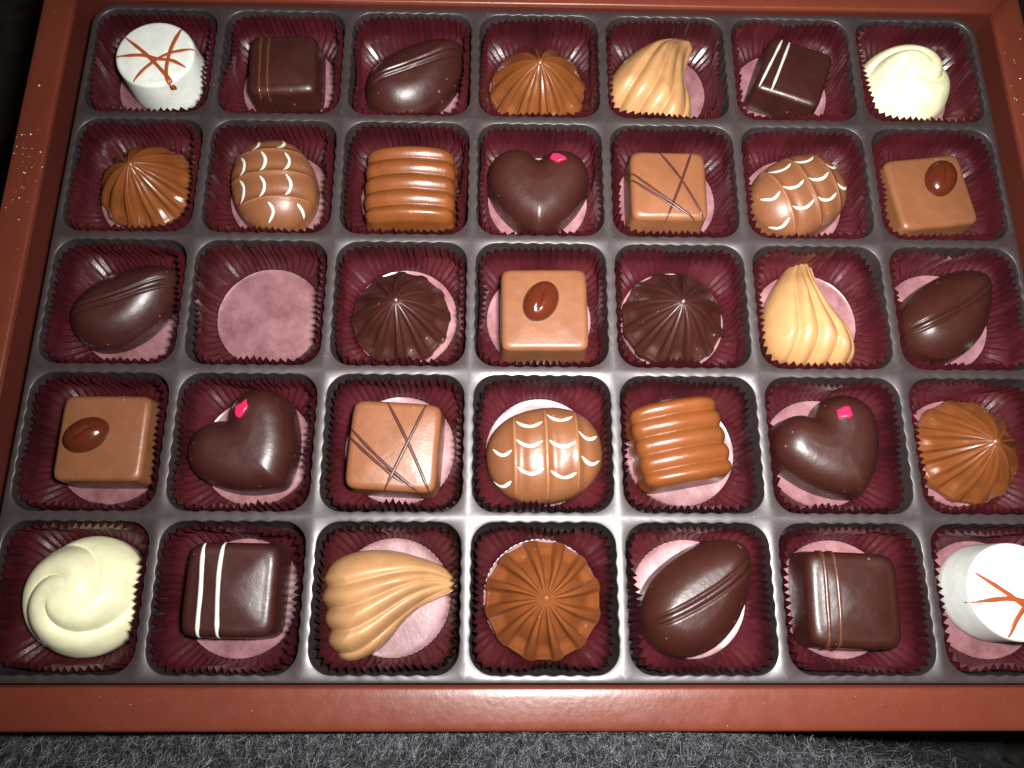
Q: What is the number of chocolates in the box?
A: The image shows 34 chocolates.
